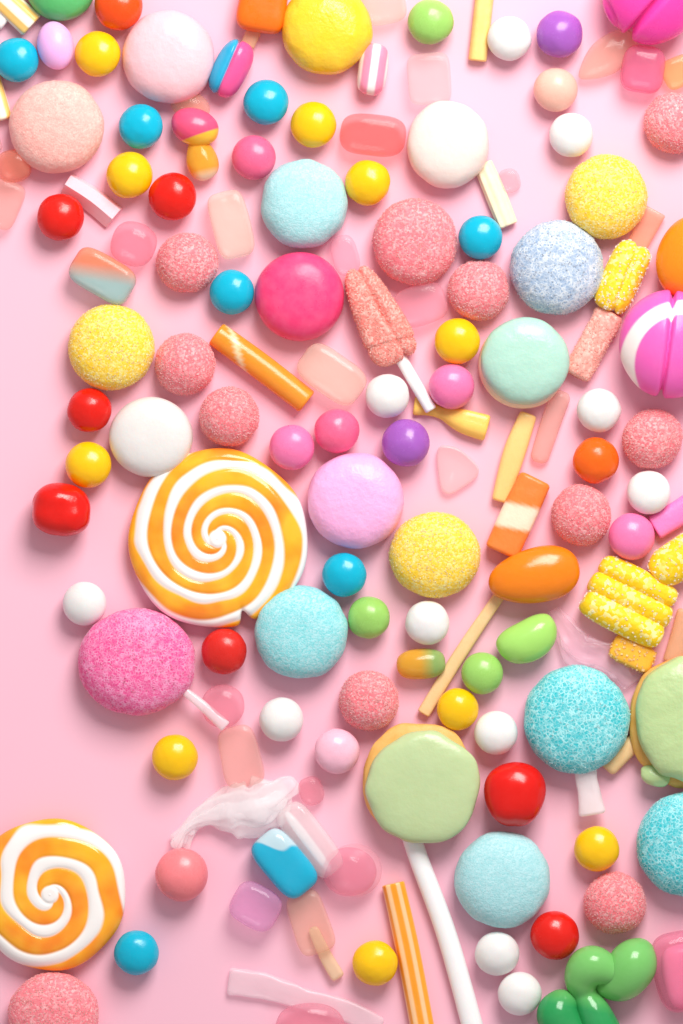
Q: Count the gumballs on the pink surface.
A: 48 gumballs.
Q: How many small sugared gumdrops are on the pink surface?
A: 9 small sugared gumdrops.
